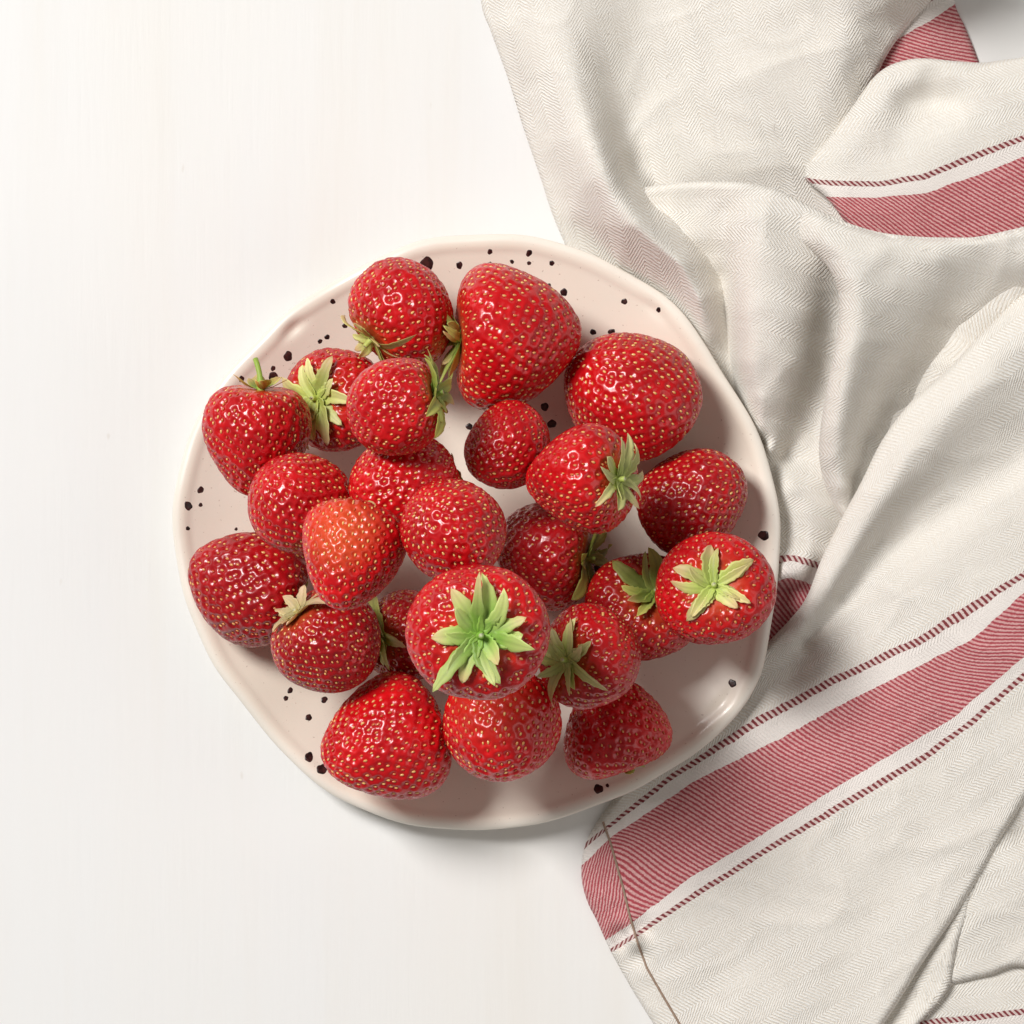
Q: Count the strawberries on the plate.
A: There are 24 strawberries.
